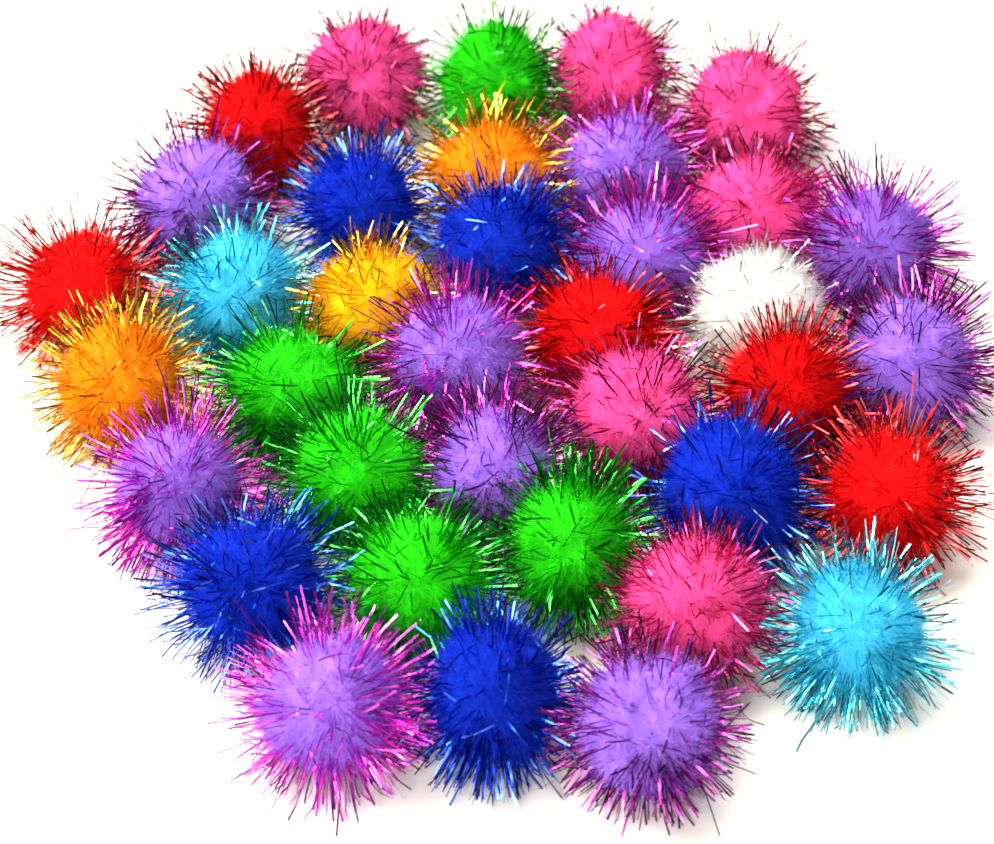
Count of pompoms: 37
